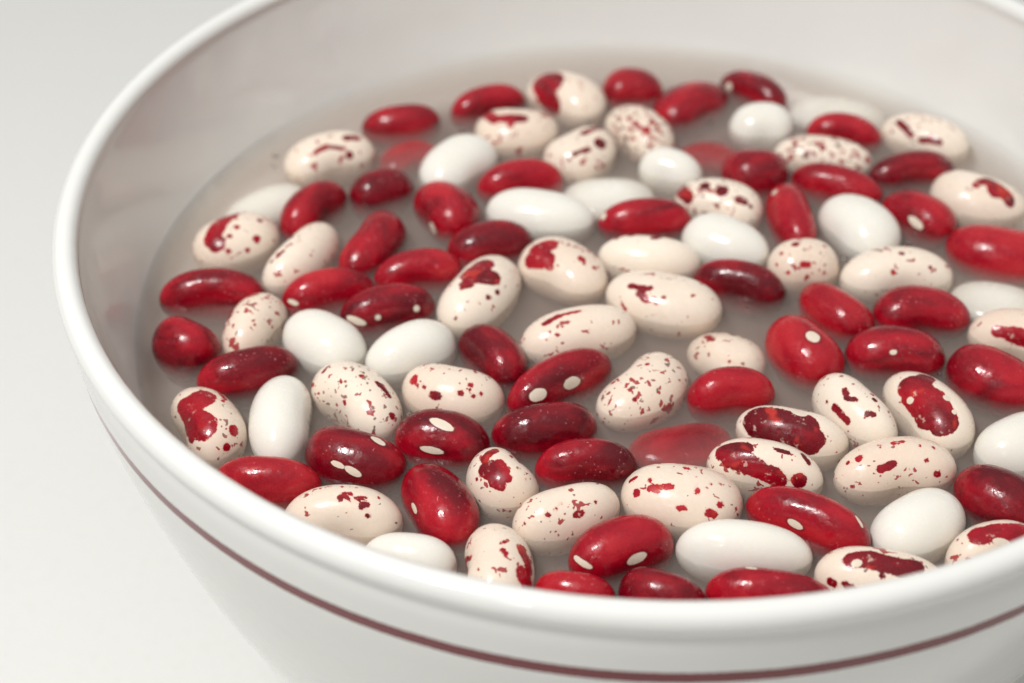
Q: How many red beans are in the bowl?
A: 49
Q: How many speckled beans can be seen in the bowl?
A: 37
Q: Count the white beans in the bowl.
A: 17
